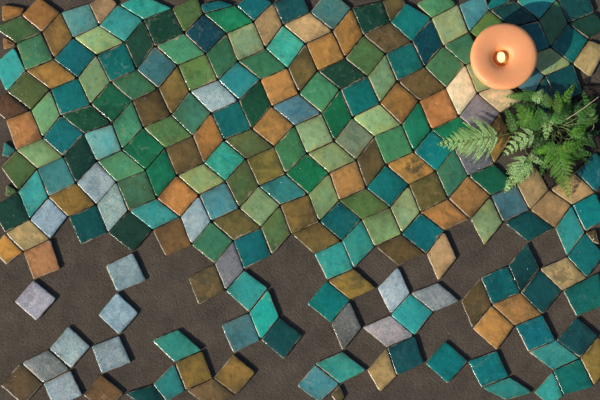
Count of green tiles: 69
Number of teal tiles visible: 78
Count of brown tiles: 64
